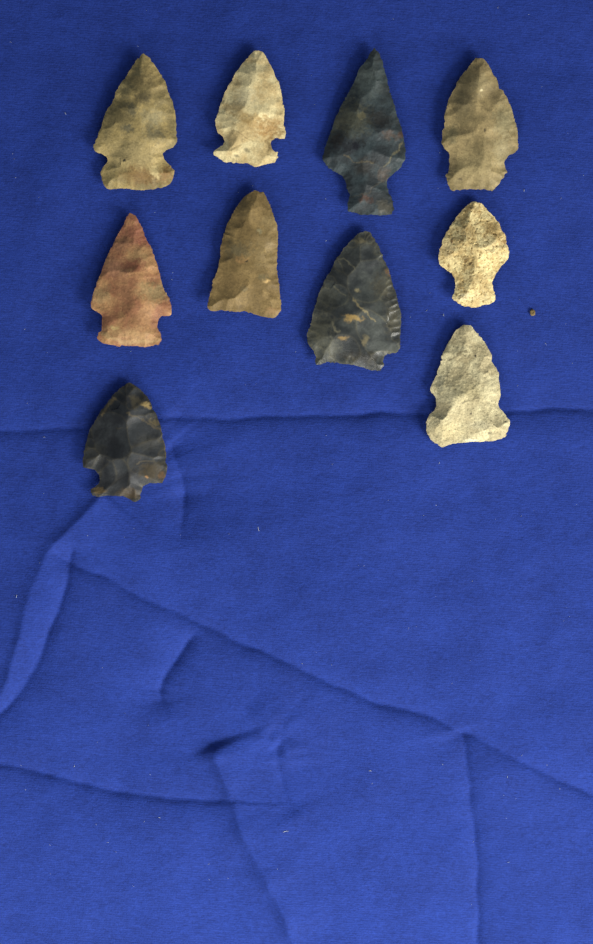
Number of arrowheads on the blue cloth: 10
